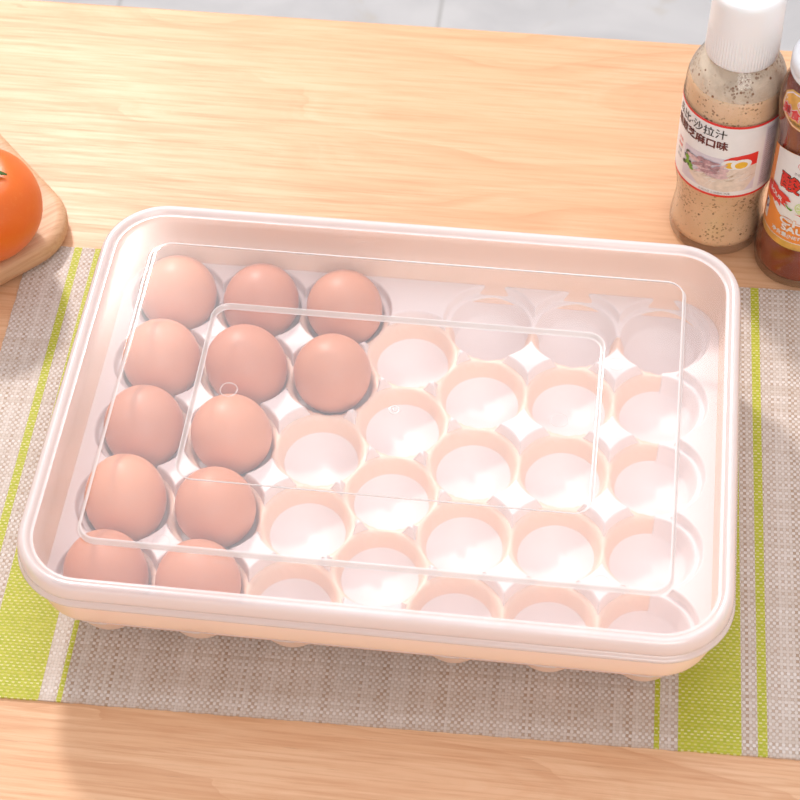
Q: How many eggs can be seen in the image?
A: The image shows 12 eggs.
